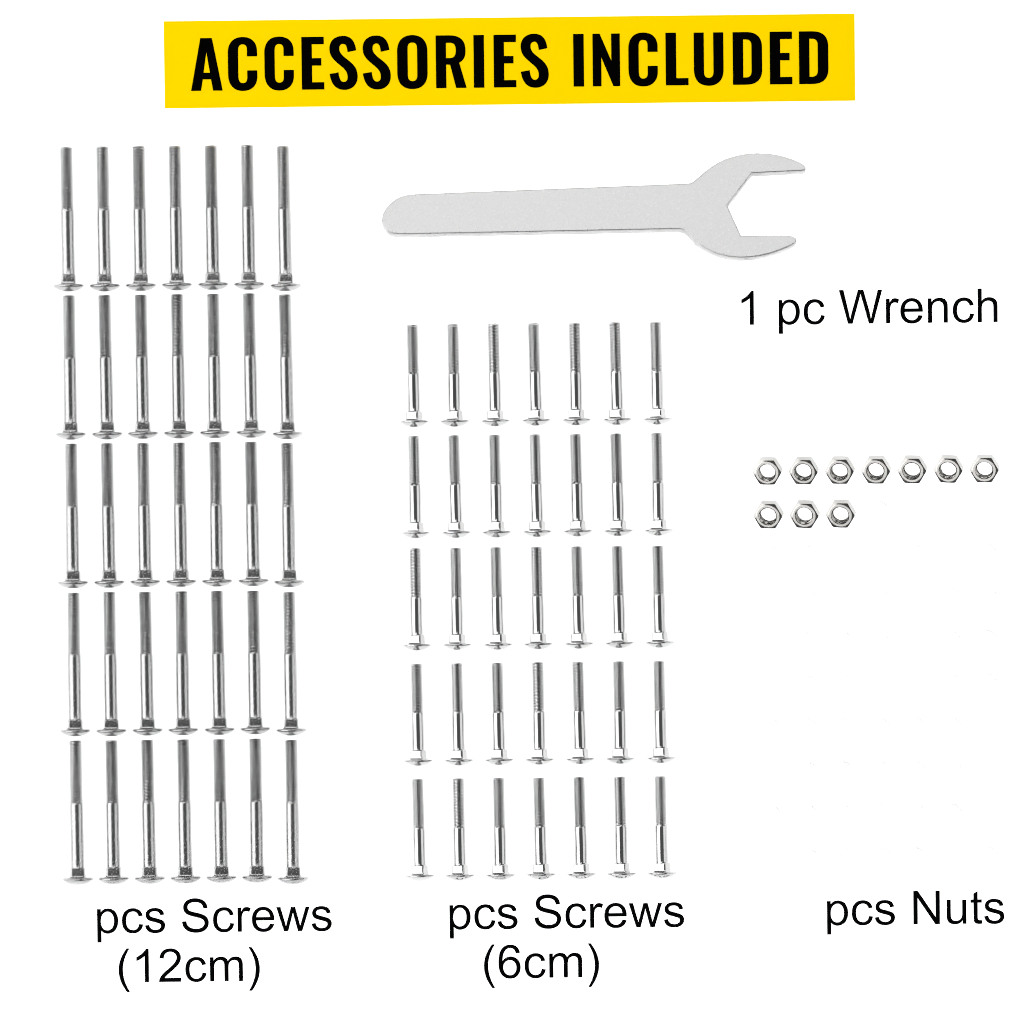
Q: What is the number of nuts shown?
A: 10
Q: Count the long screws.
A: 35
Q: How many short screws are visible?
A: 35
